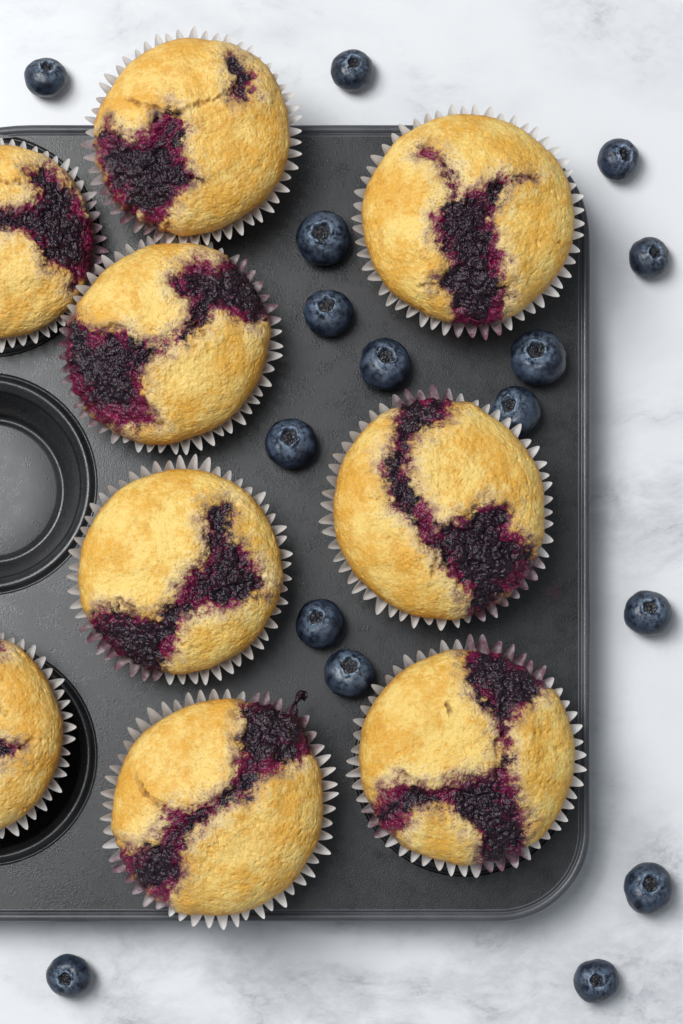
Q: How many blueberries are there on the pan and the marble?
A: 16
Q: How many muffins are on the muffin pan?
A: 9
